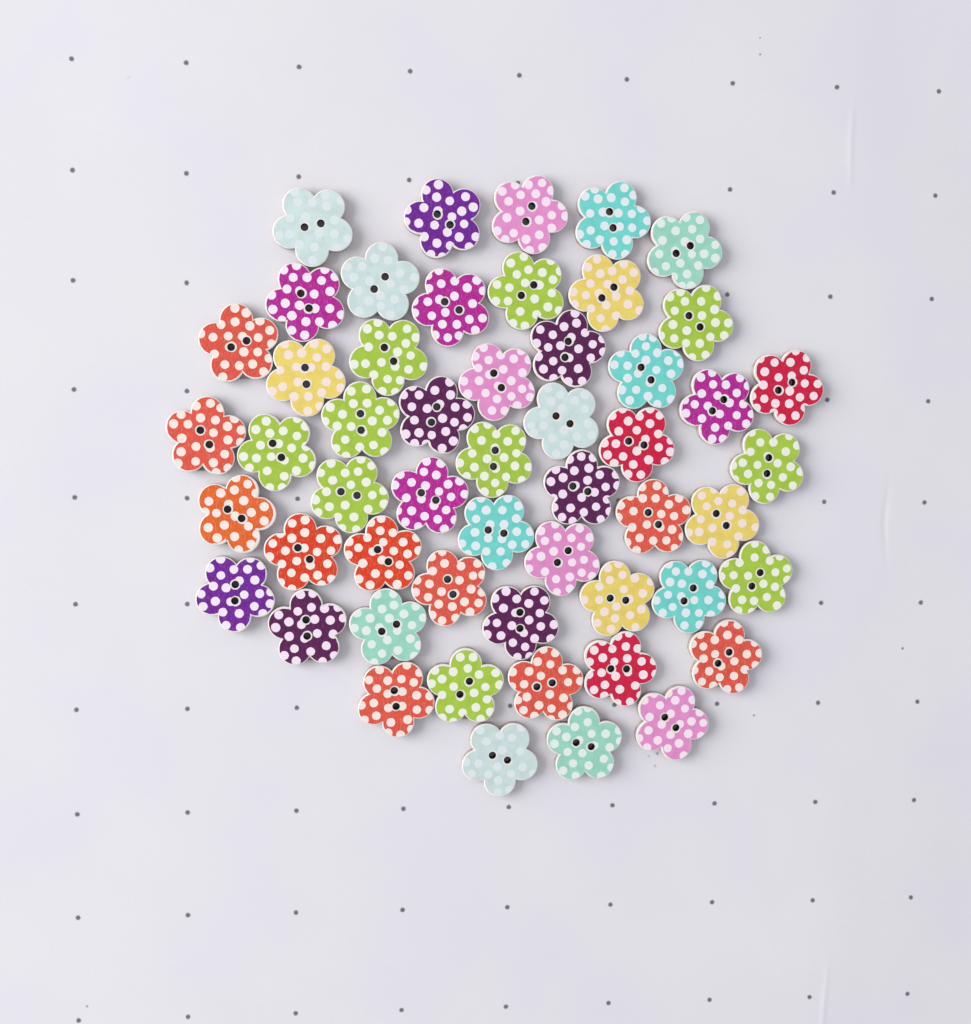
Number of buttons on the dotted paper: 53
